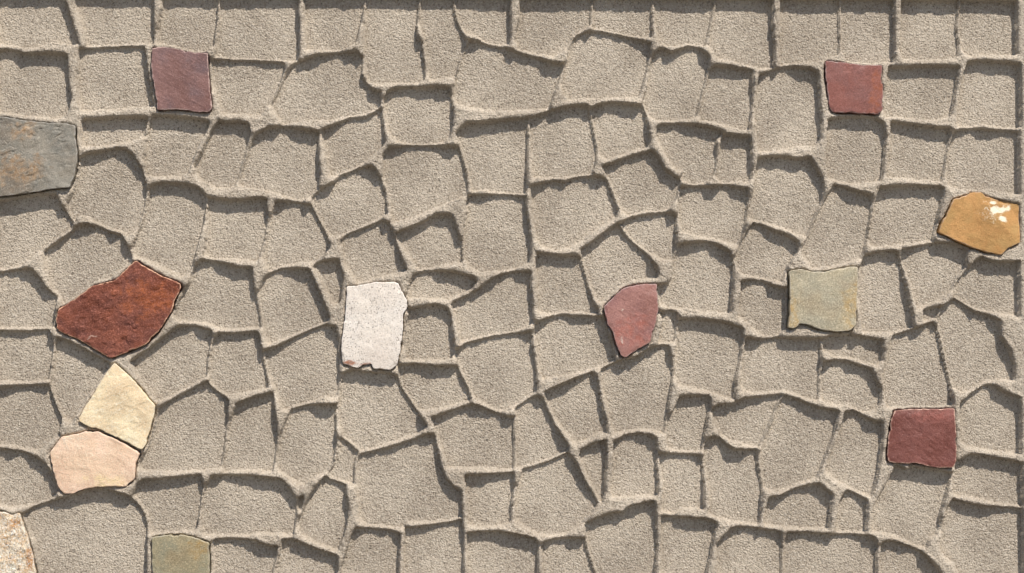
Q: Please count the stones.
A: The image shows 13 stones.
